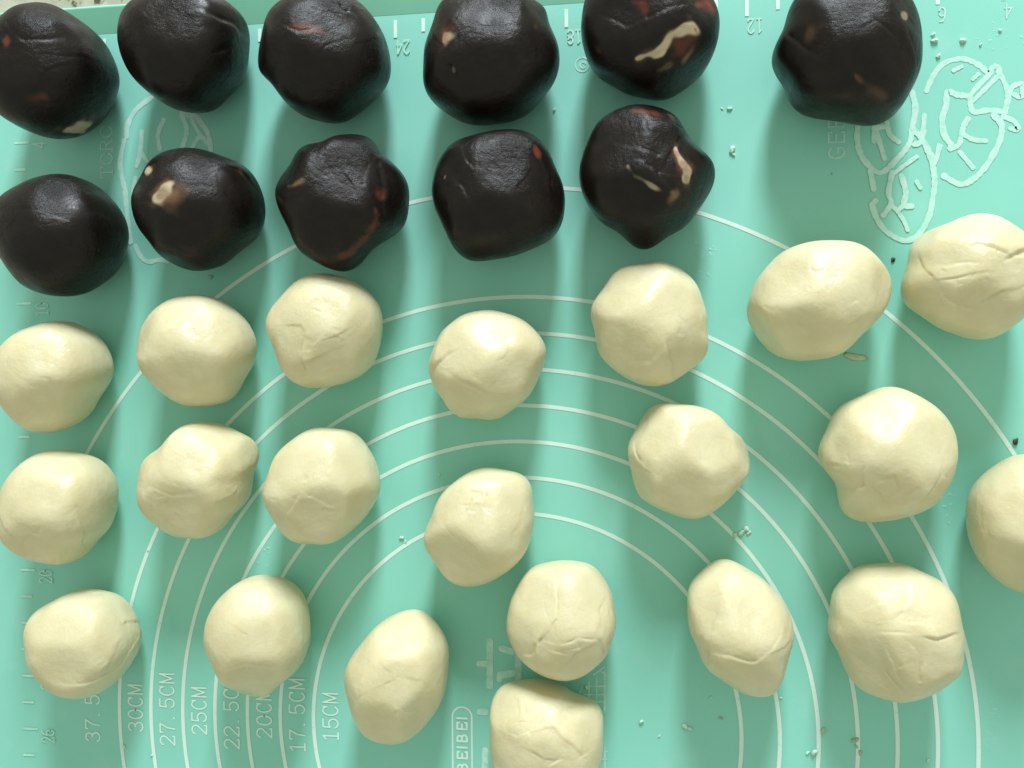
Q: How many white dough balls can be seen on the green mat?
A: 21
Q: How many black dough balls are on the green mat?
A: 11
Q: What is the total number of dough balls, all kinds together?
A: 32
